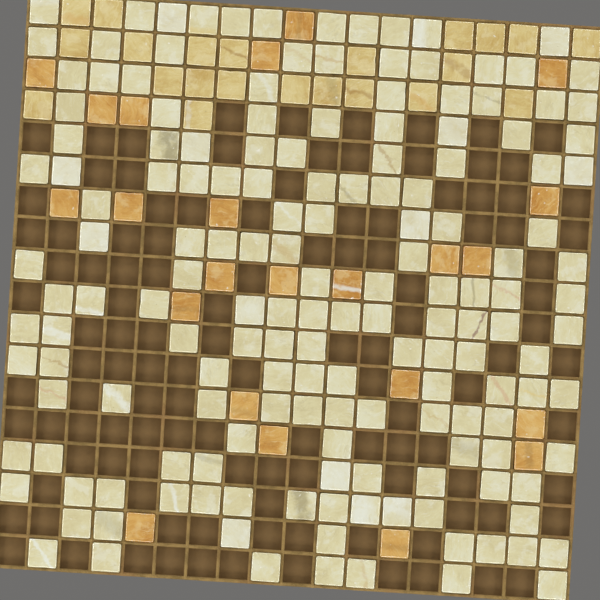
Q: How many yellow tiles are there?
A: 22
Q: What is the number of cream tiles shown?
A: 162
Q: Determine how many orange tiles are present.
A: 23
